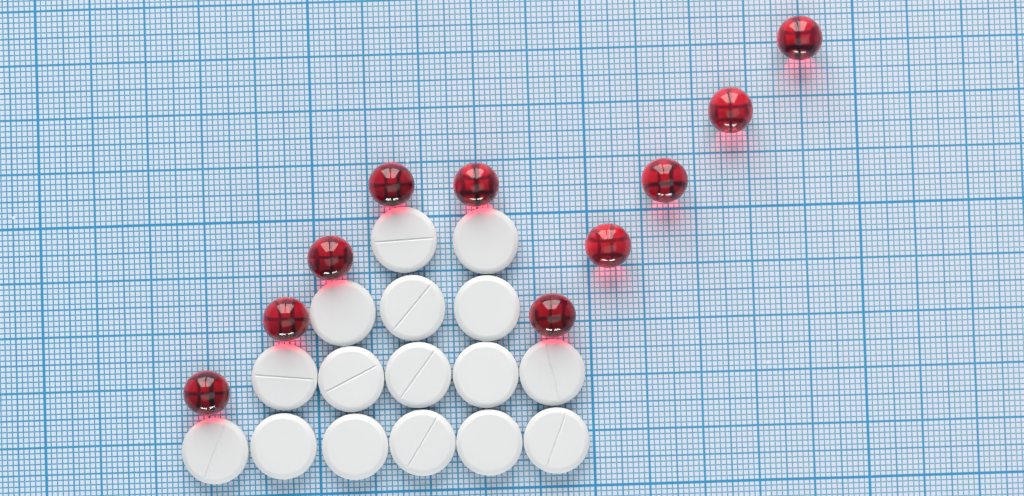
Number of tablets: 16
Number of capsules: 10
